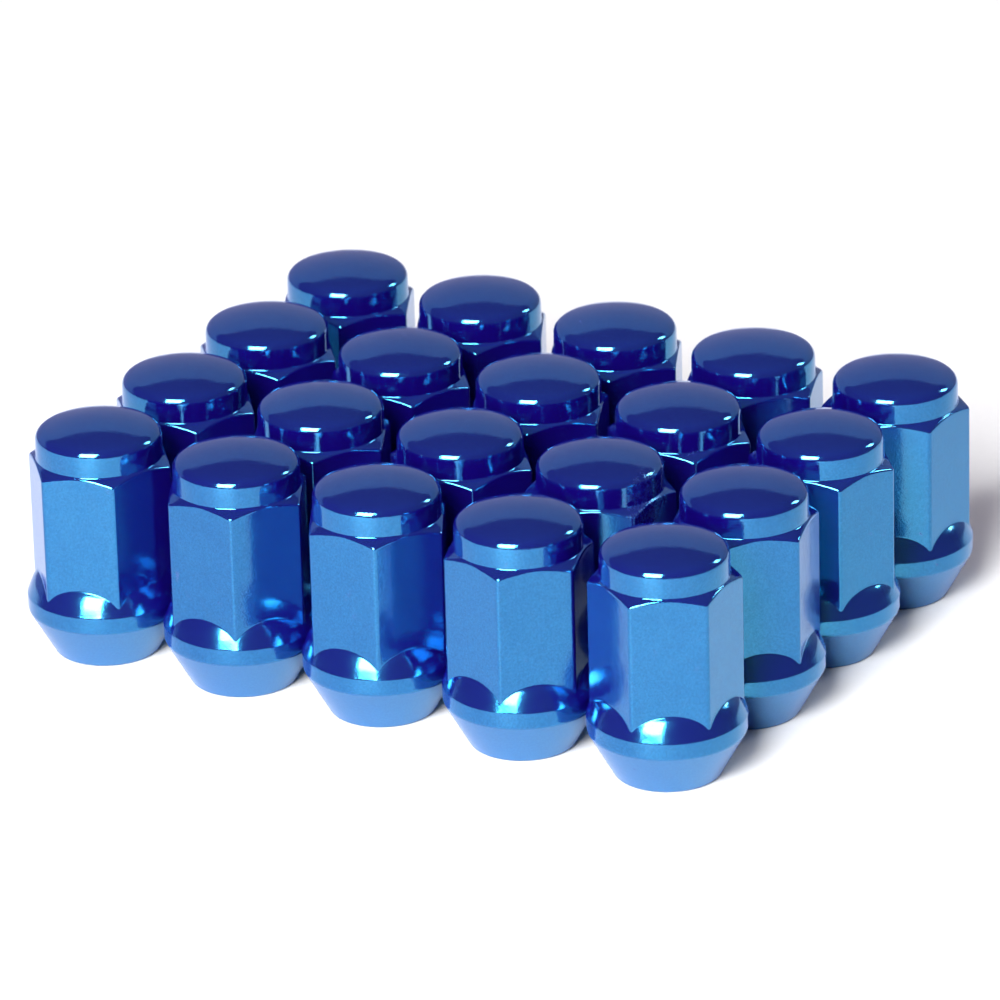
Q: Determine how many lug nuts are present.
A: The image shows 20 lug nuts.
